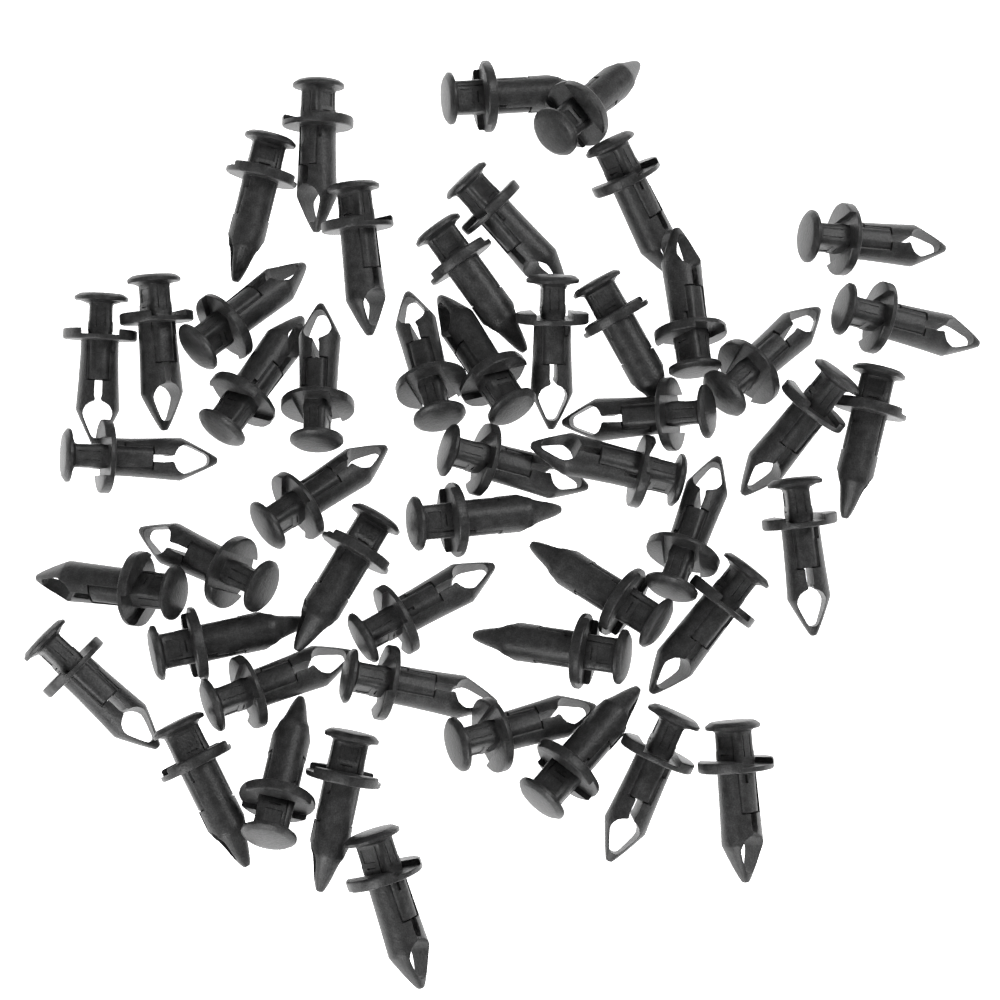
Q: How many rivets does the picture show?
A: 50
